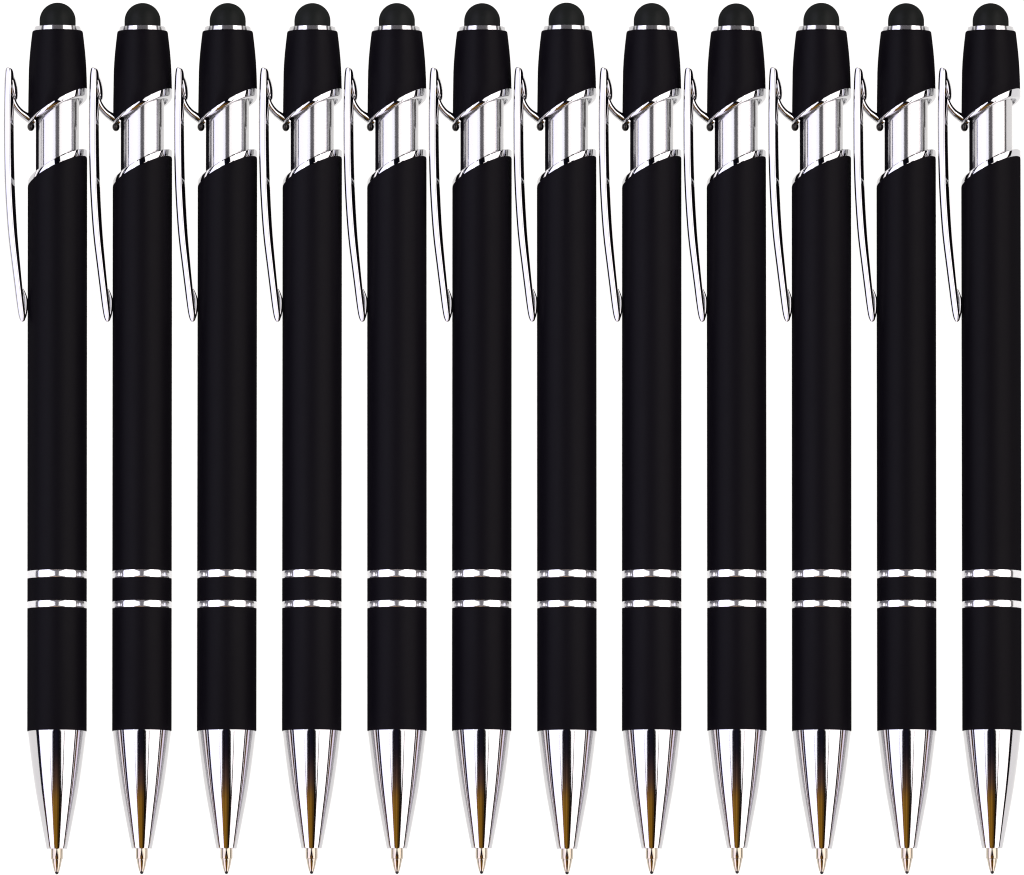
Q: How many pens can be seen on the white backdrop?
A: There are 12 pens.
